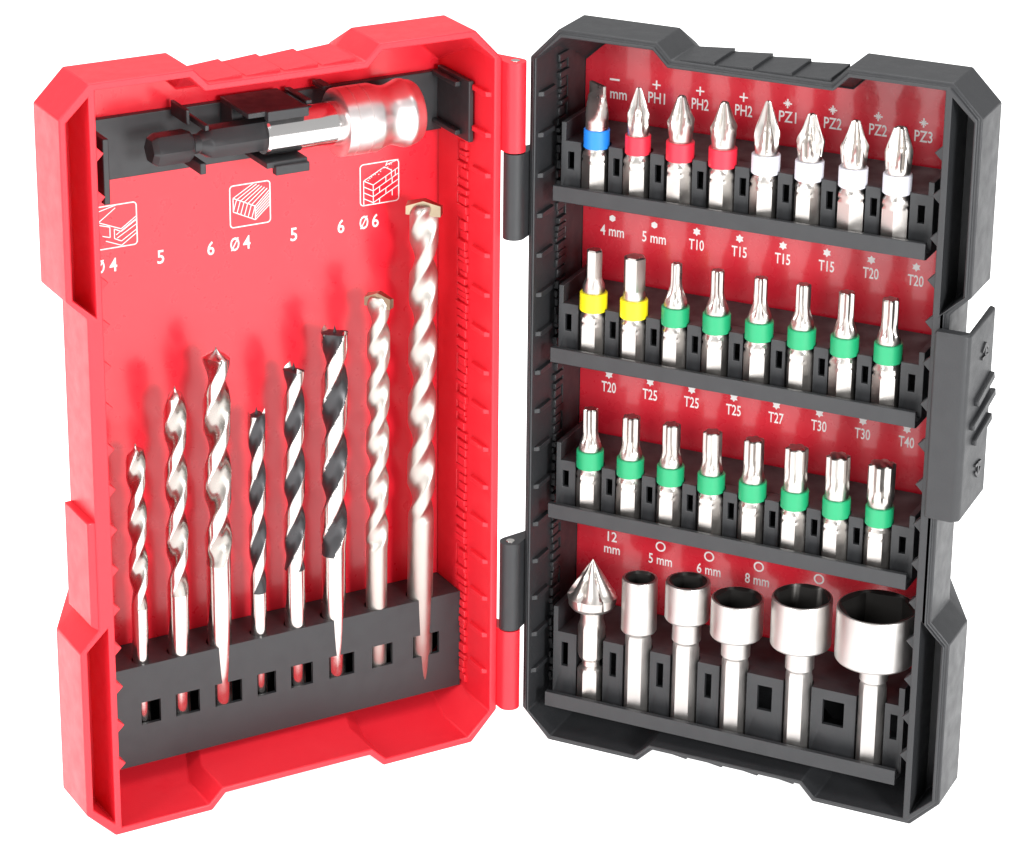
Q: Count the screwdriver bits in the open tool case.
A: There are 24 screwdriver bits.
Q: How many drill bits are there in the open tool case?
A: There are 8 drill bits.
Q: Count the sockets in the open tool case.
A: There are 5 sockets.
